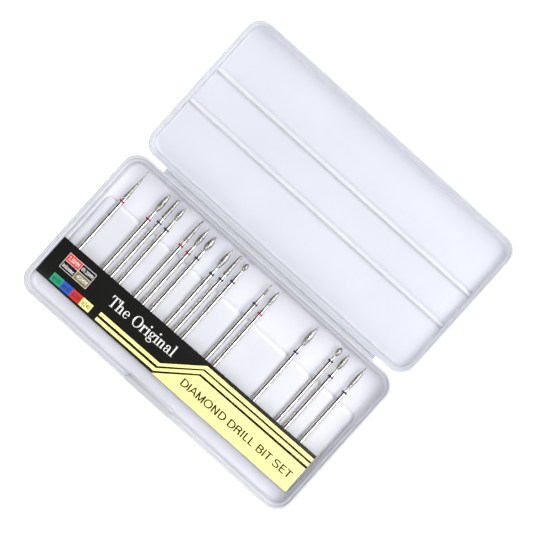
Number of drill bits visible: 16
